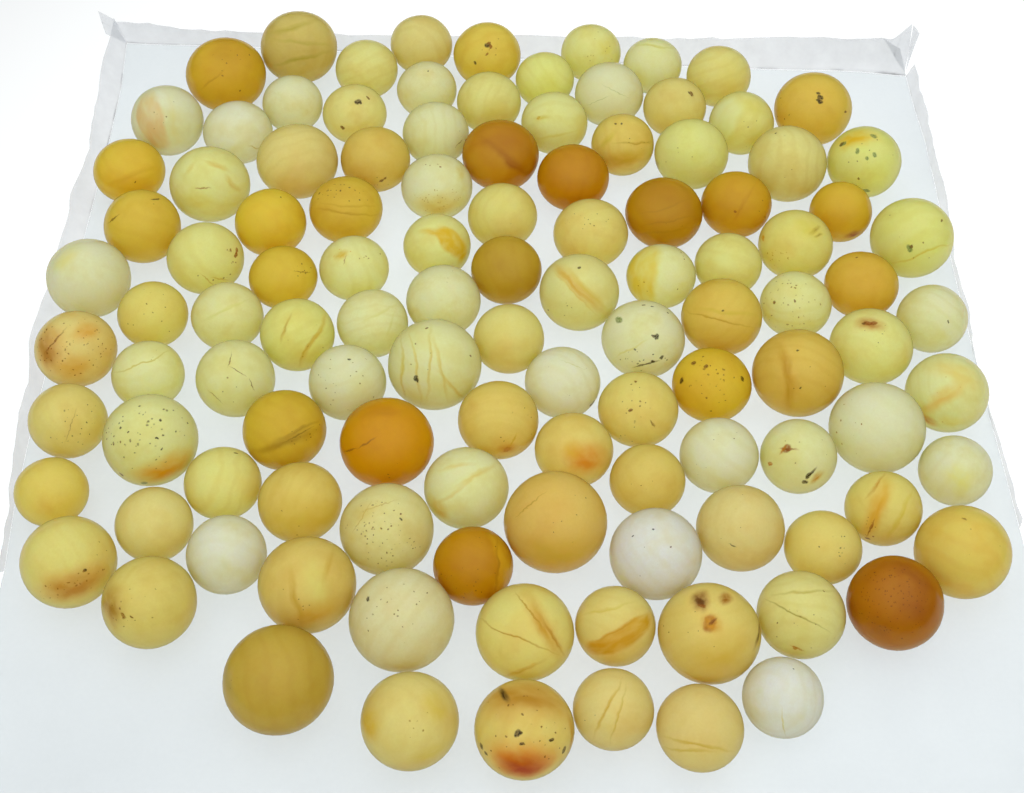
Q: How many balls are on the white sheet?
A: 113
